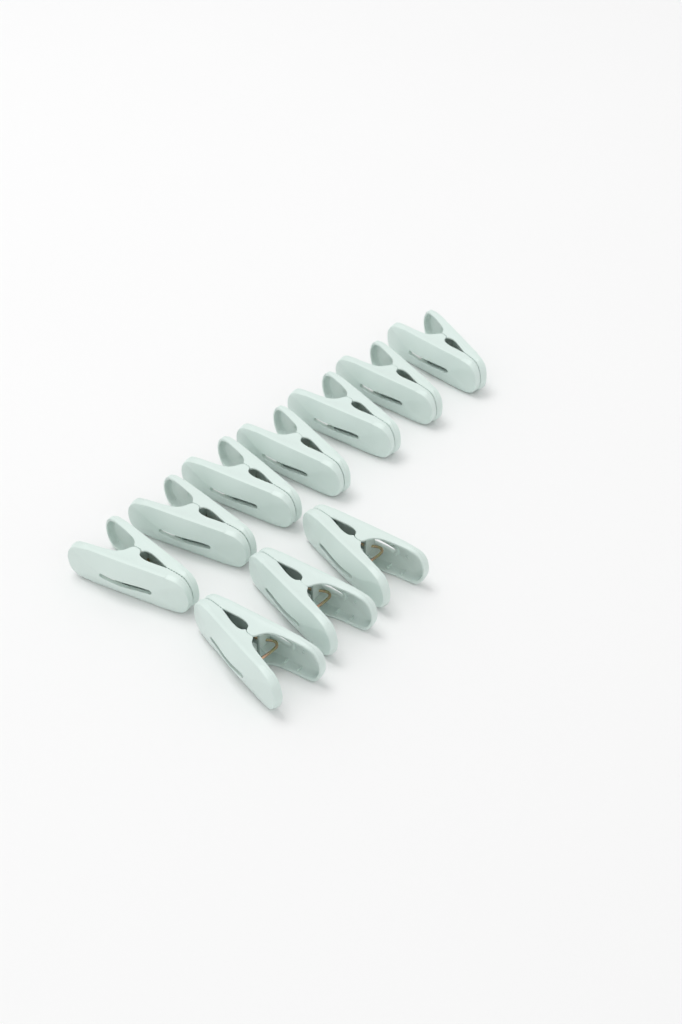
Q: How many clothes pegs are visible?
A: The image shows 10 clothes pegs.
